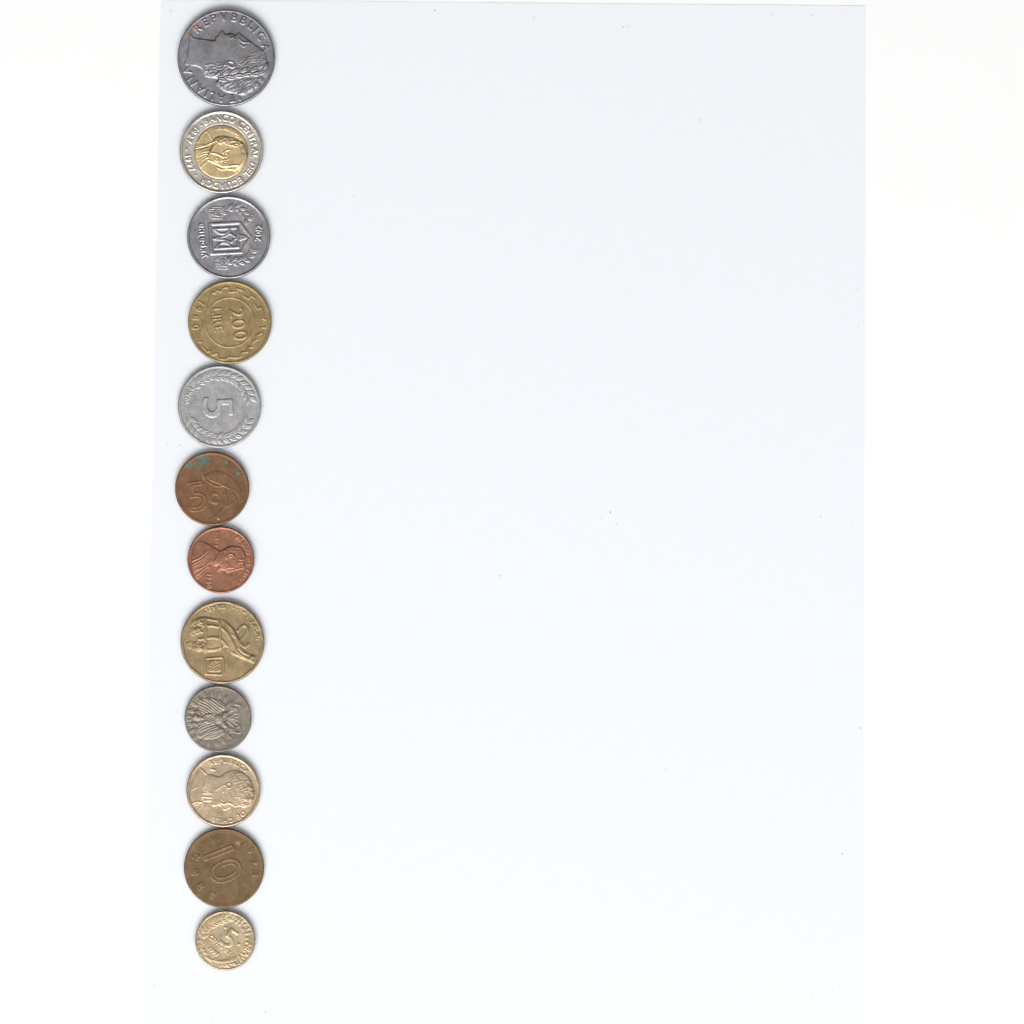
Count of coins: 12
